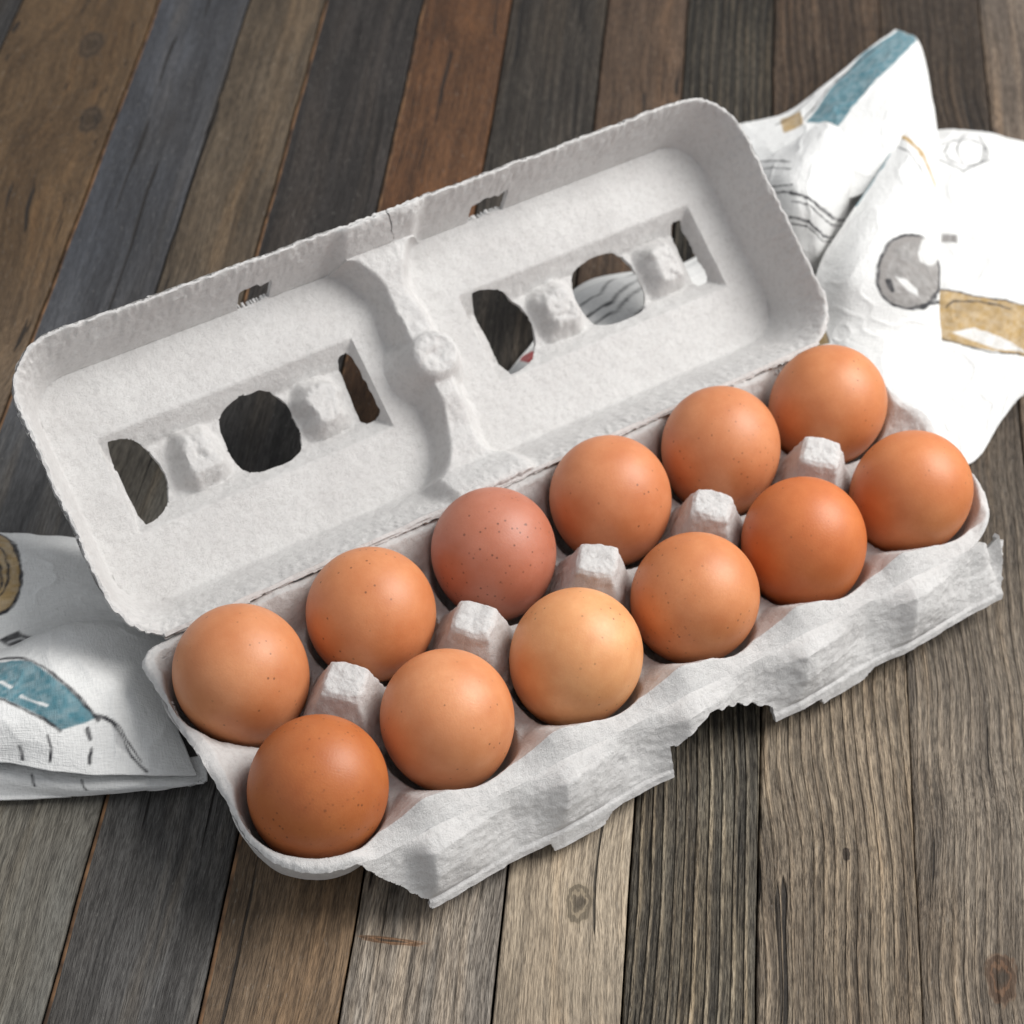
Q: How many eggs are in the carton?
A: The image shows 12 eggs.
